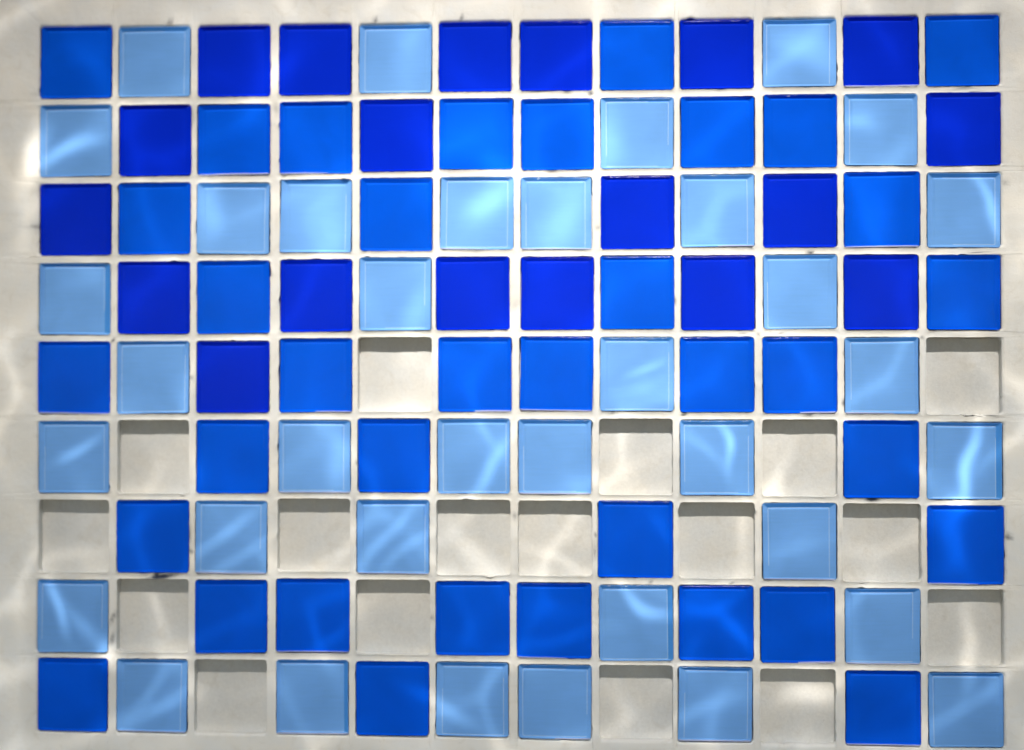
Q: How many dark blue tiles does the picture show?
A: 19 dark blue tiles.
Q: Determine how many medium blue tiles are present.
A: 36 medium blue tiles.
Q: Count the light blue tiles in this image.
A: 36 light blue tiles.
